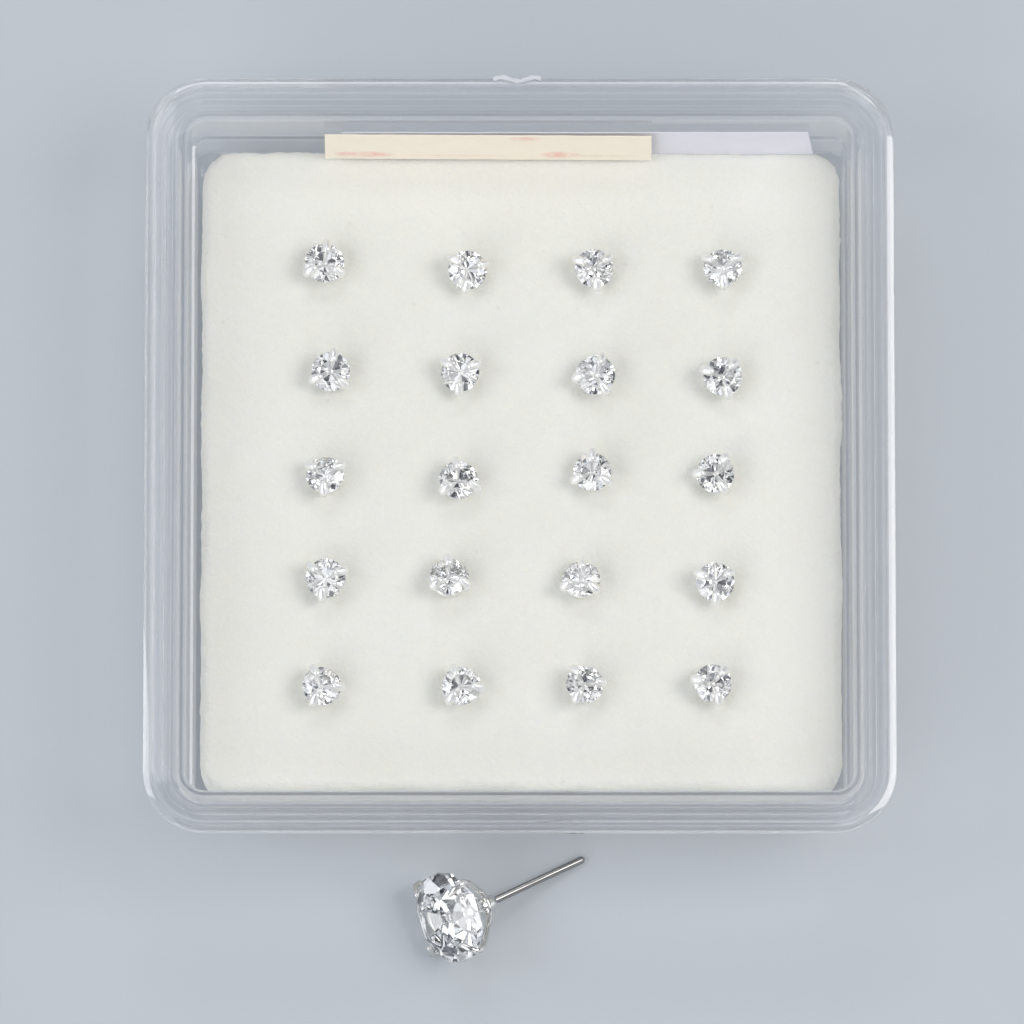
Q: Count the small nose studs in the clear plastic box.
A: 20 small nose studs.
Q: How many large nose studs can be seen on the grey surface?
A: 1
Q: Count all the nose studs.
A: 21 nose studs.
